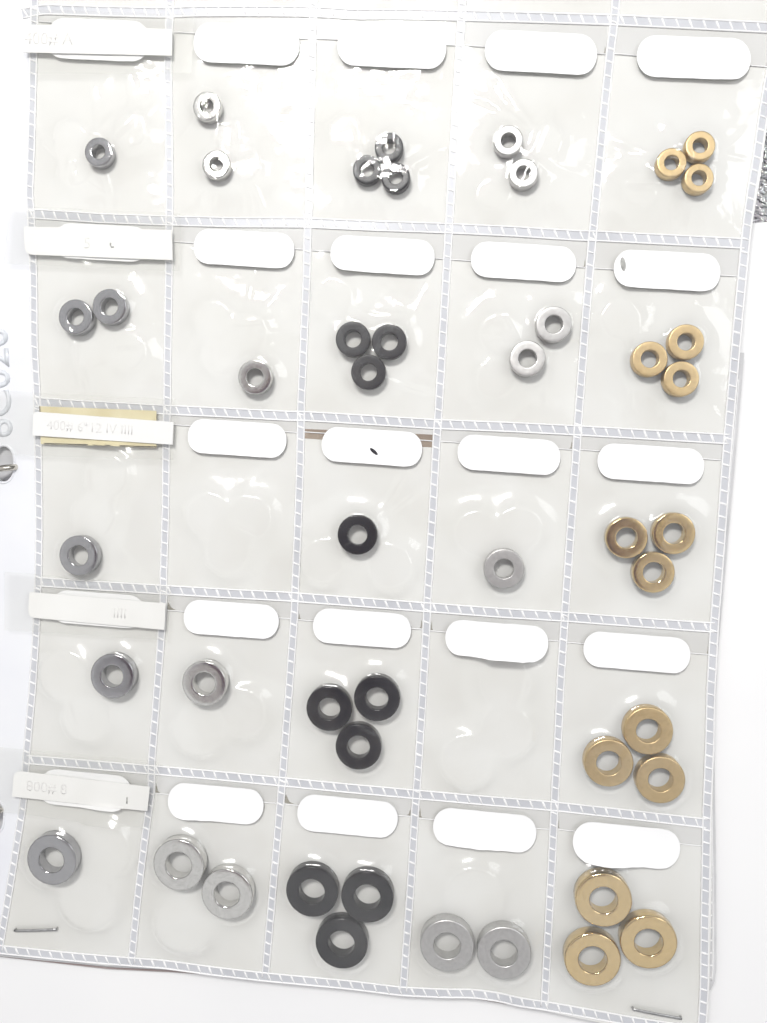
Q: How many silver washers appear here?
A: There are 19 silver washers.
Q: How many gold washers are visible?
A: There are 15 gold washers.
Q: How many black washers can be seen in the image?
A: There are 13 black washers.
